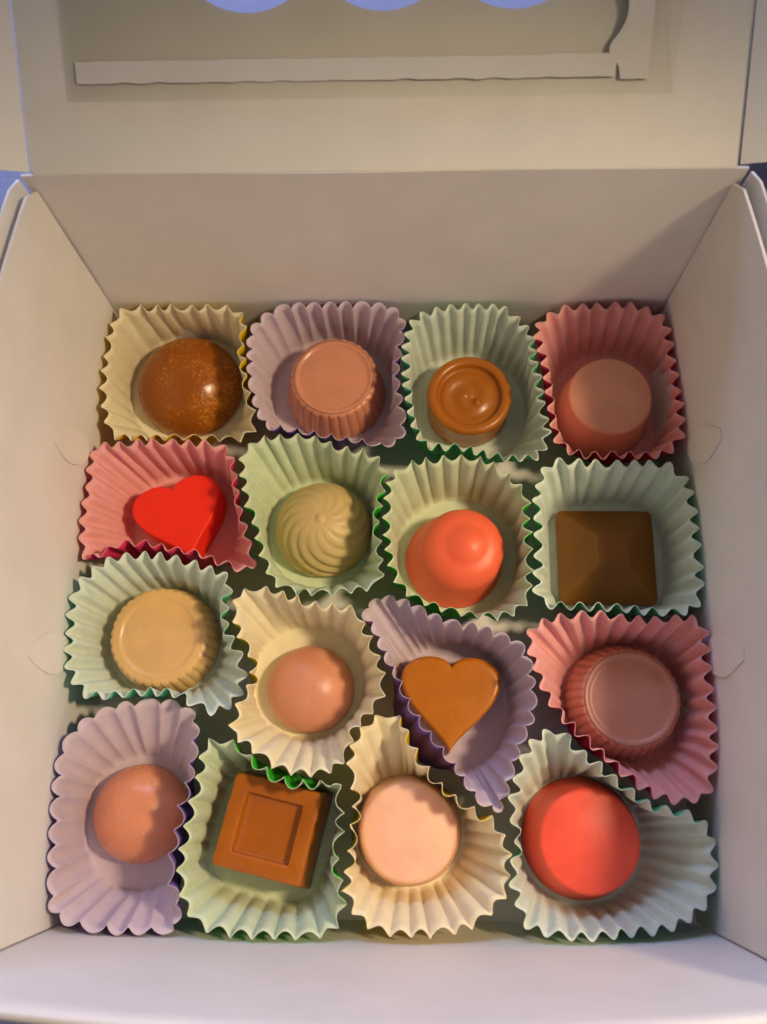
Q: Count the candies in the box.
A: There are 16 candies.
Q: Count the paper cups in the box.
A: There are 16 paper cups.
